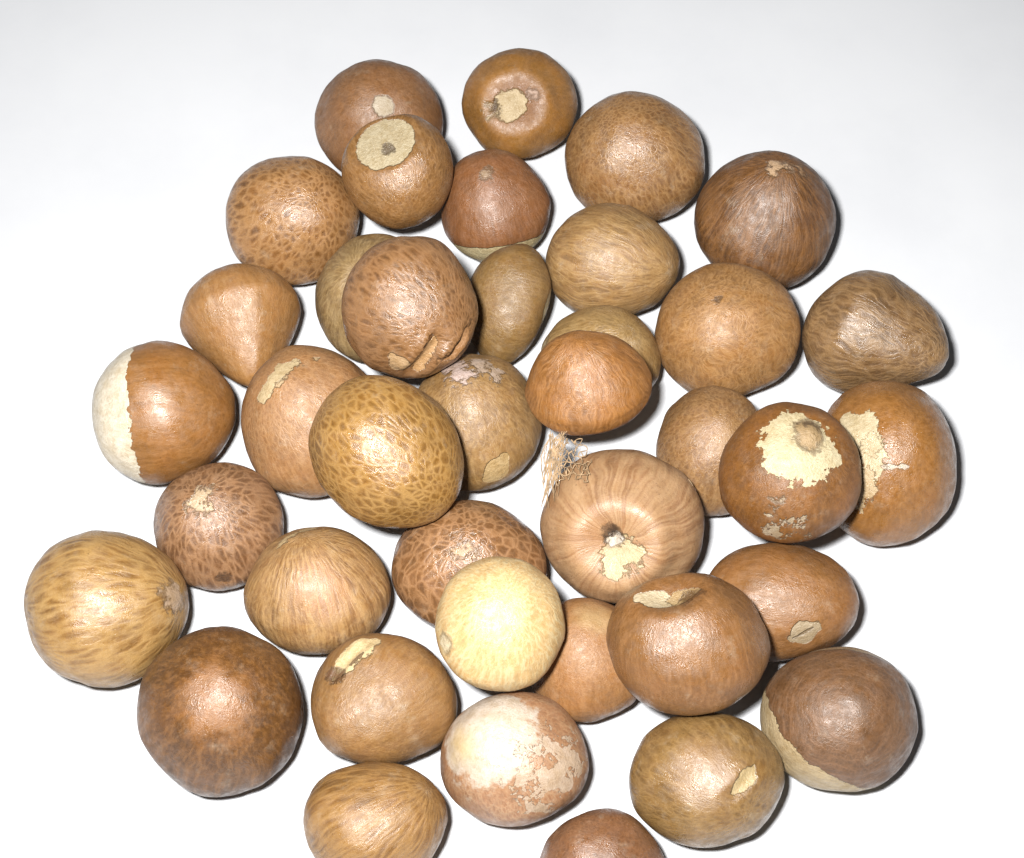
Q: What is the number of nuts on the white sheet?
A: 39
